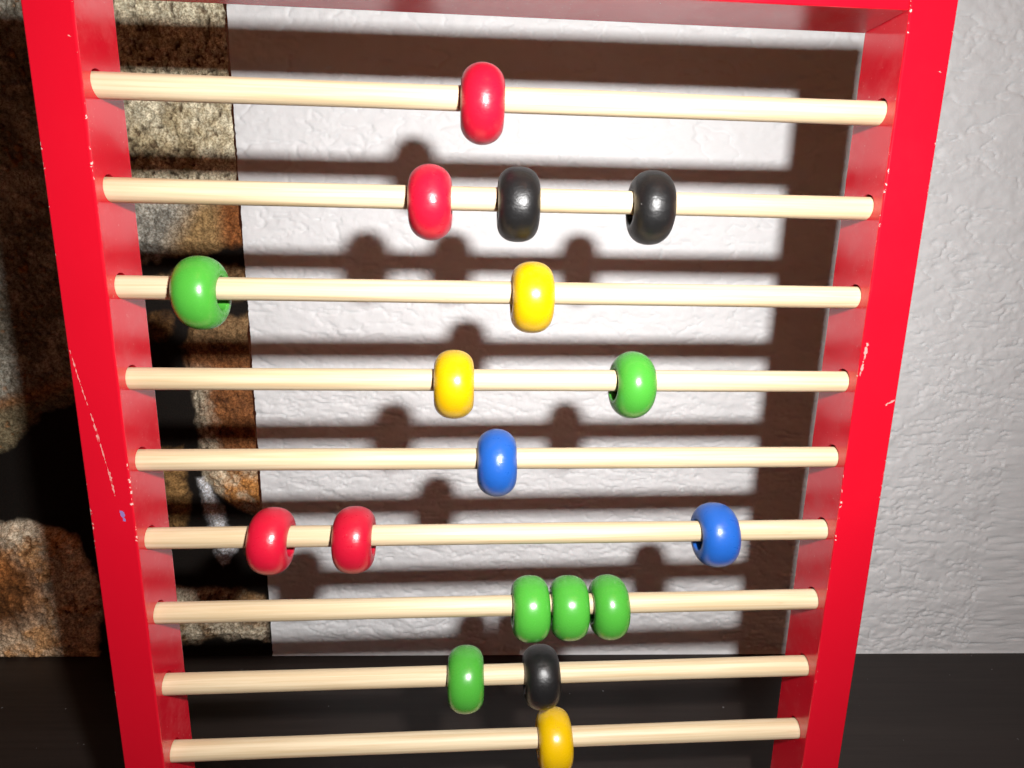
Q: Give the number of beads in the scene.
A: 18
